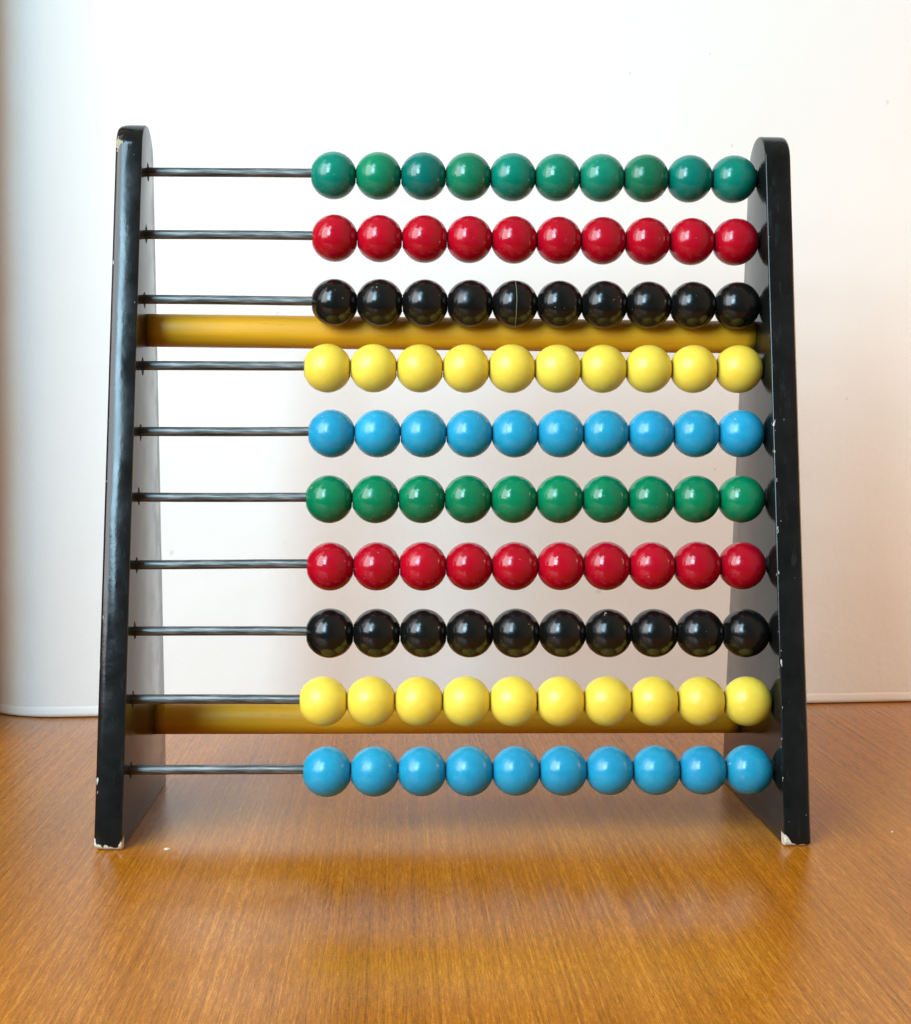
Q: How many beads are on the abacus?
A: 100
